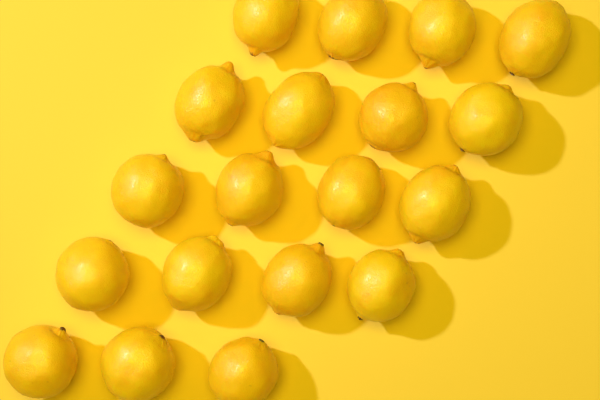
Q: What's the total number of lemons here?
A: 19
